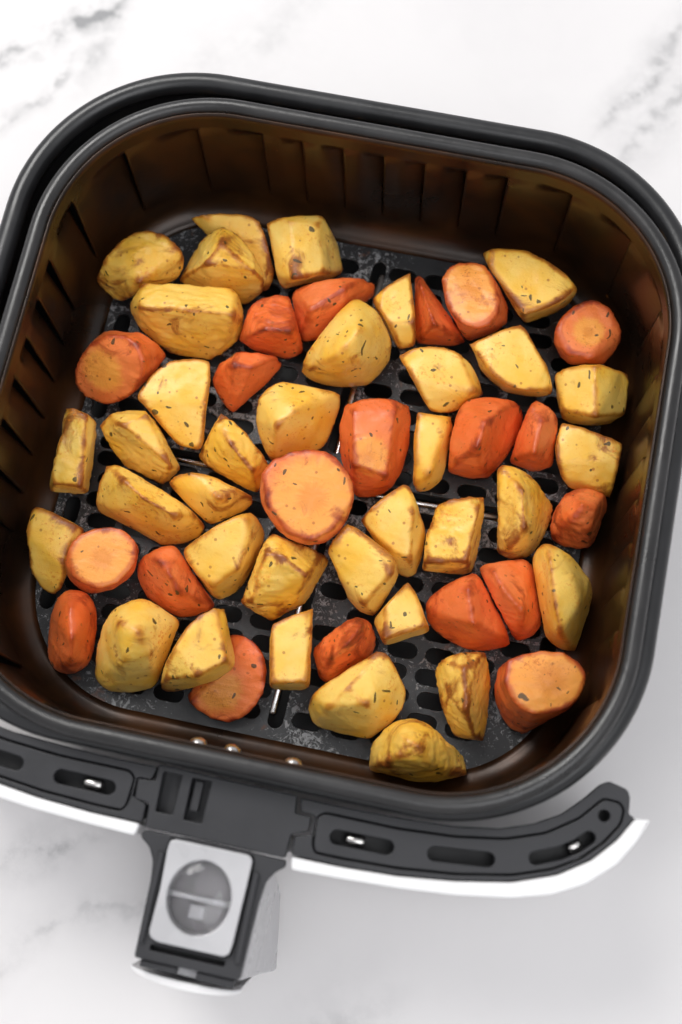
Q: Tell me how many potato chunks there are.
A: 35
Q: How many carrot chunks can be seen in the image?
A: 20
